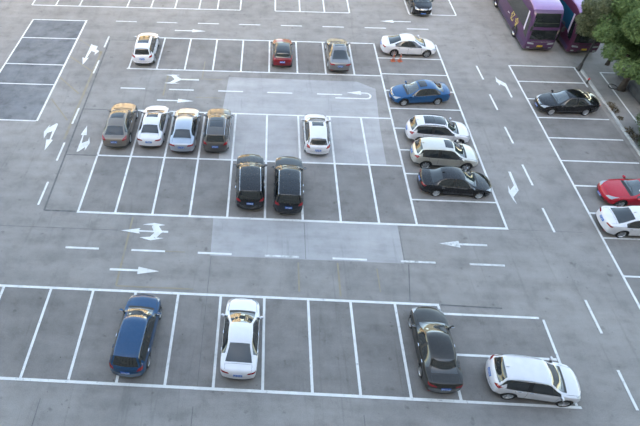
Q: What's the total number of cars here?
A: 23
